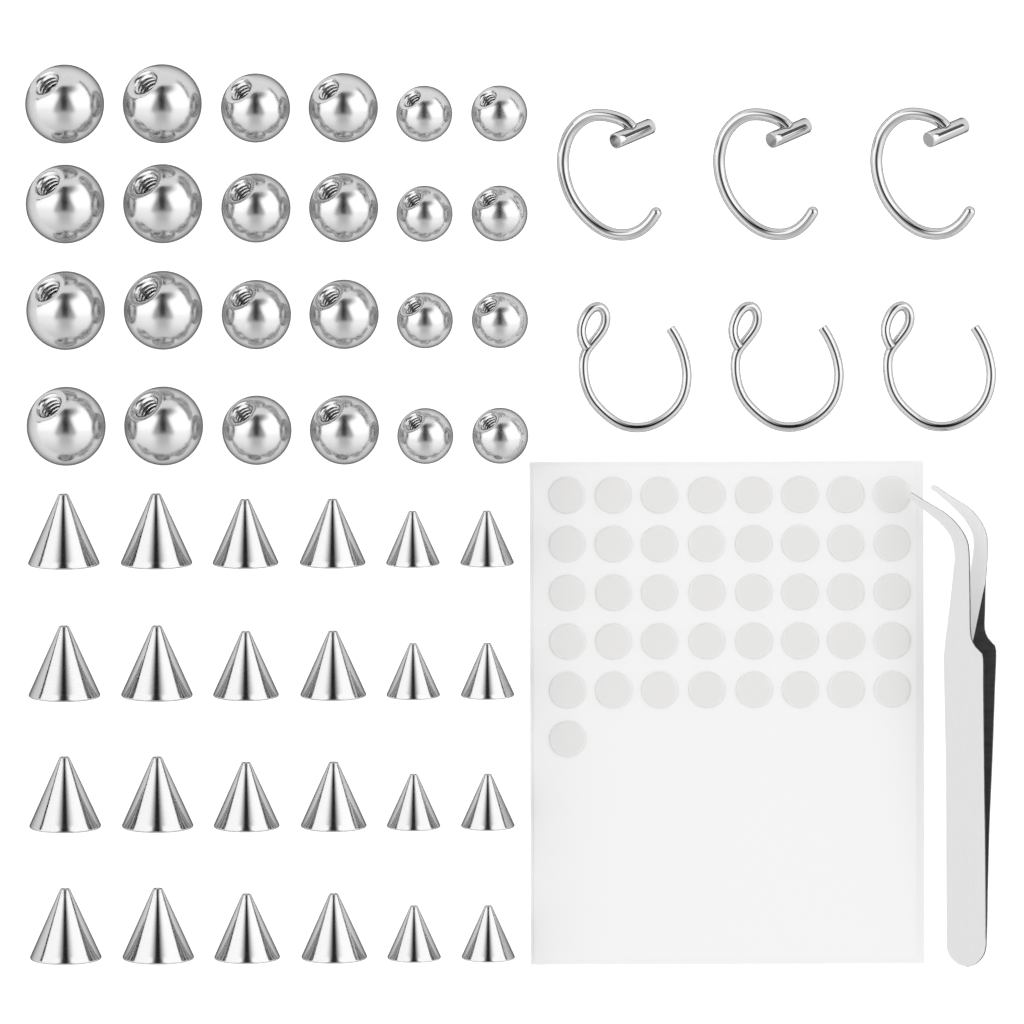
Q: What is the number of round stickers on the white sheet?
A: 41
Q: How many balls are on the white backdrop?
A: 24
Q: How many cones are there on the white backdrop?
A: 24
